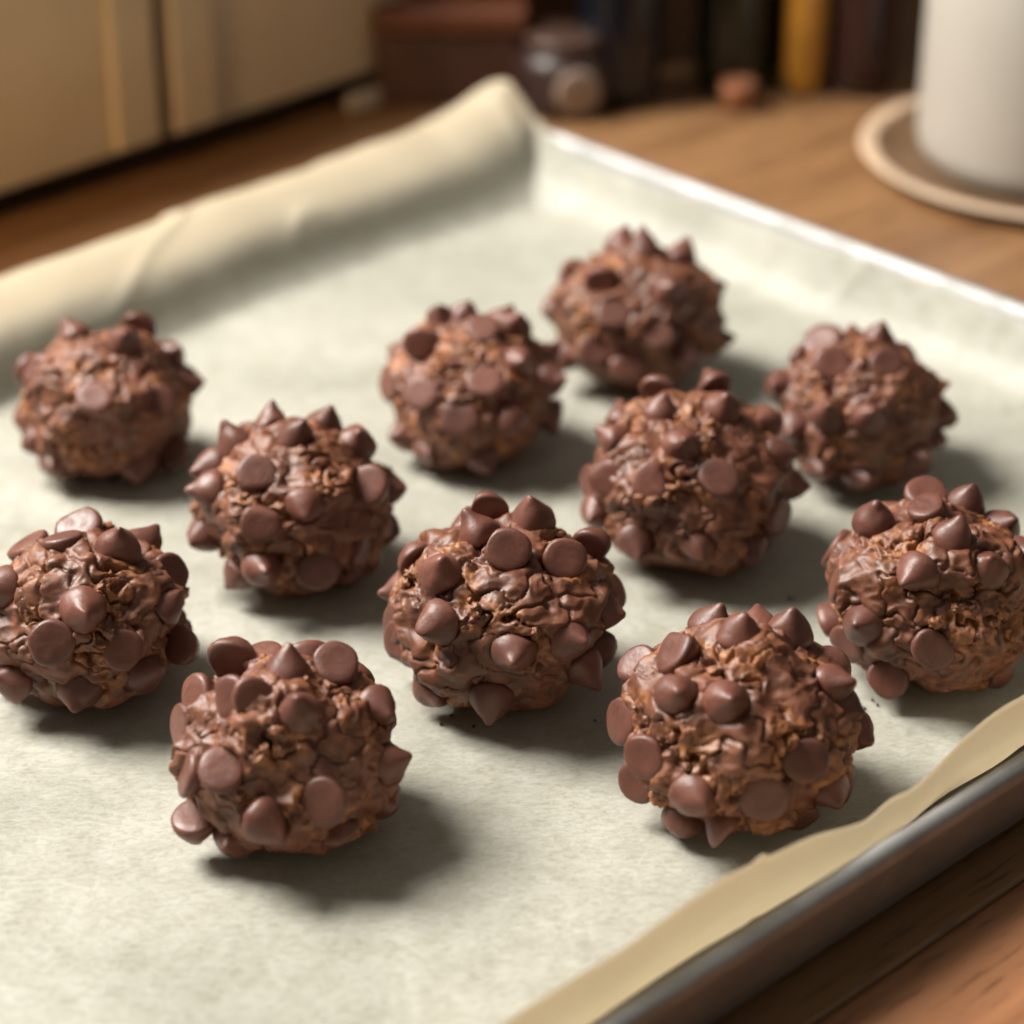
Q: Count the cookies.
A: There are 11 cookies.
